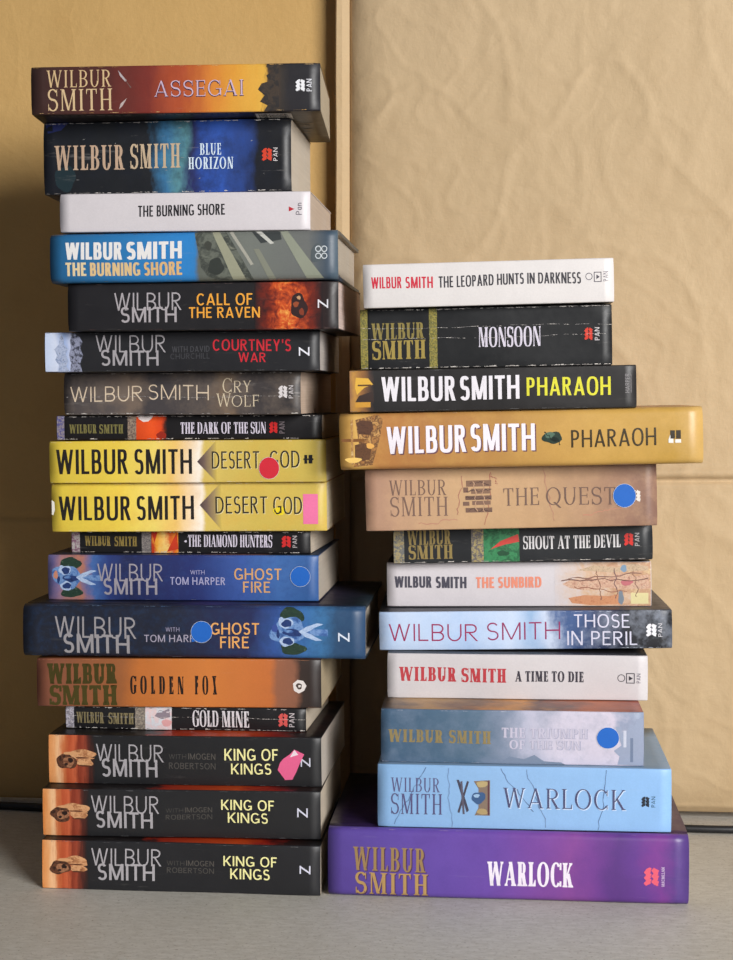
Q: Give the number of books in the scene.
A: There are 30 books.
